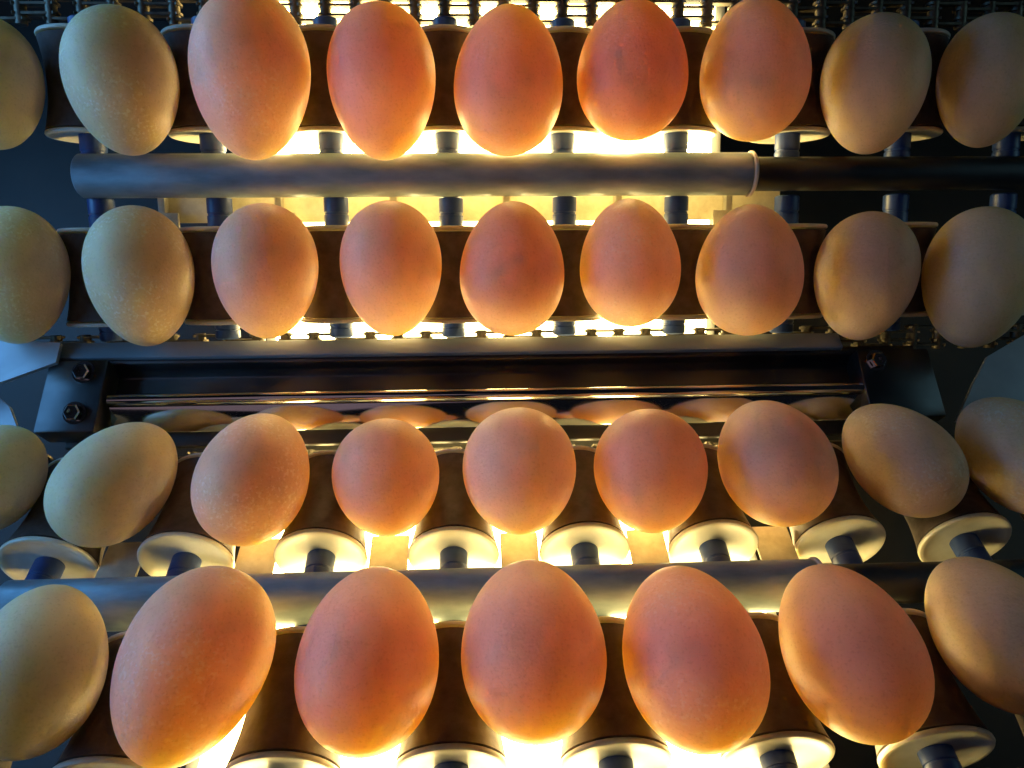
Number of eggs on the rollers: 34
